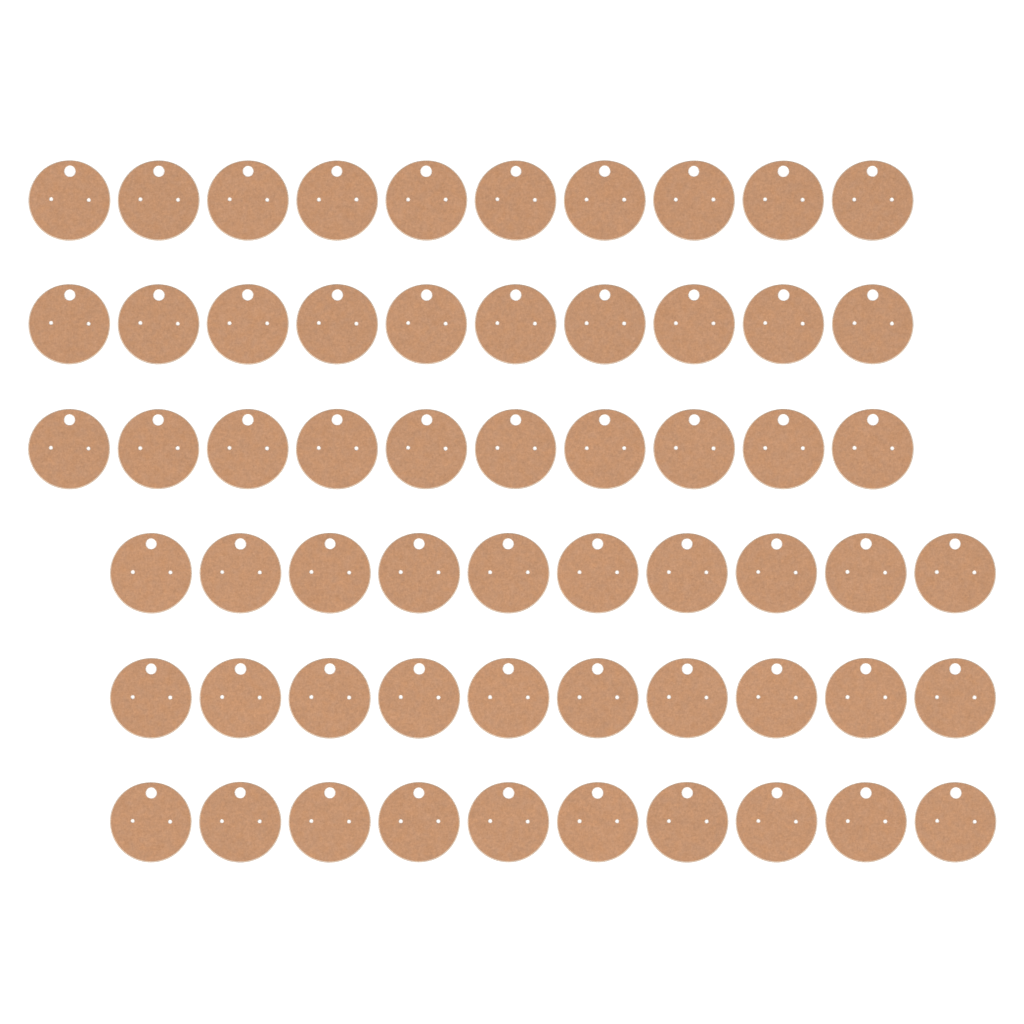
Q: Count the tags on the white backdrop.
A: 60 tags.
